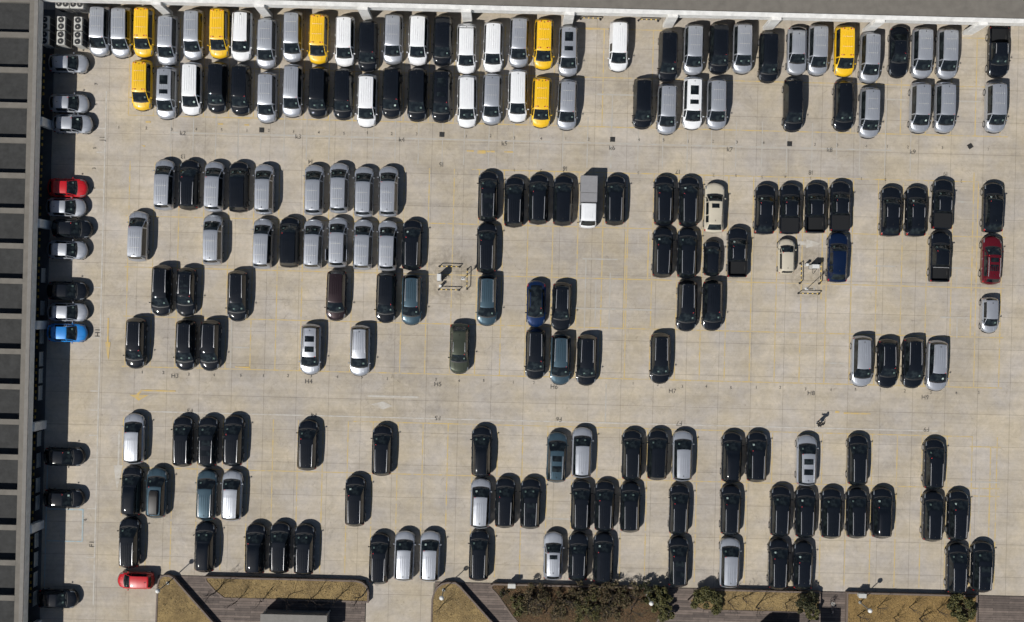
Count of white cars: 11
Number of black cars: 104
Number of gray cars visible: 62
